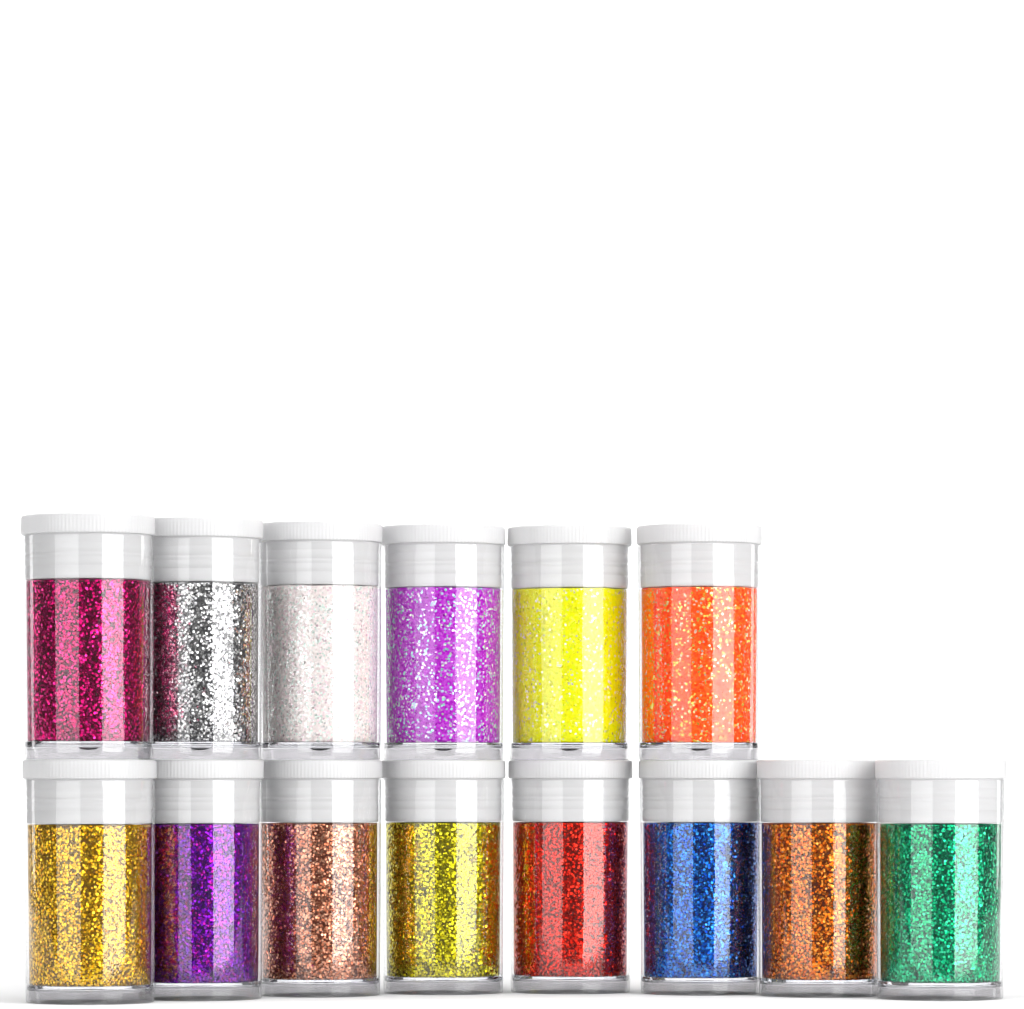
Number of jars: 14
